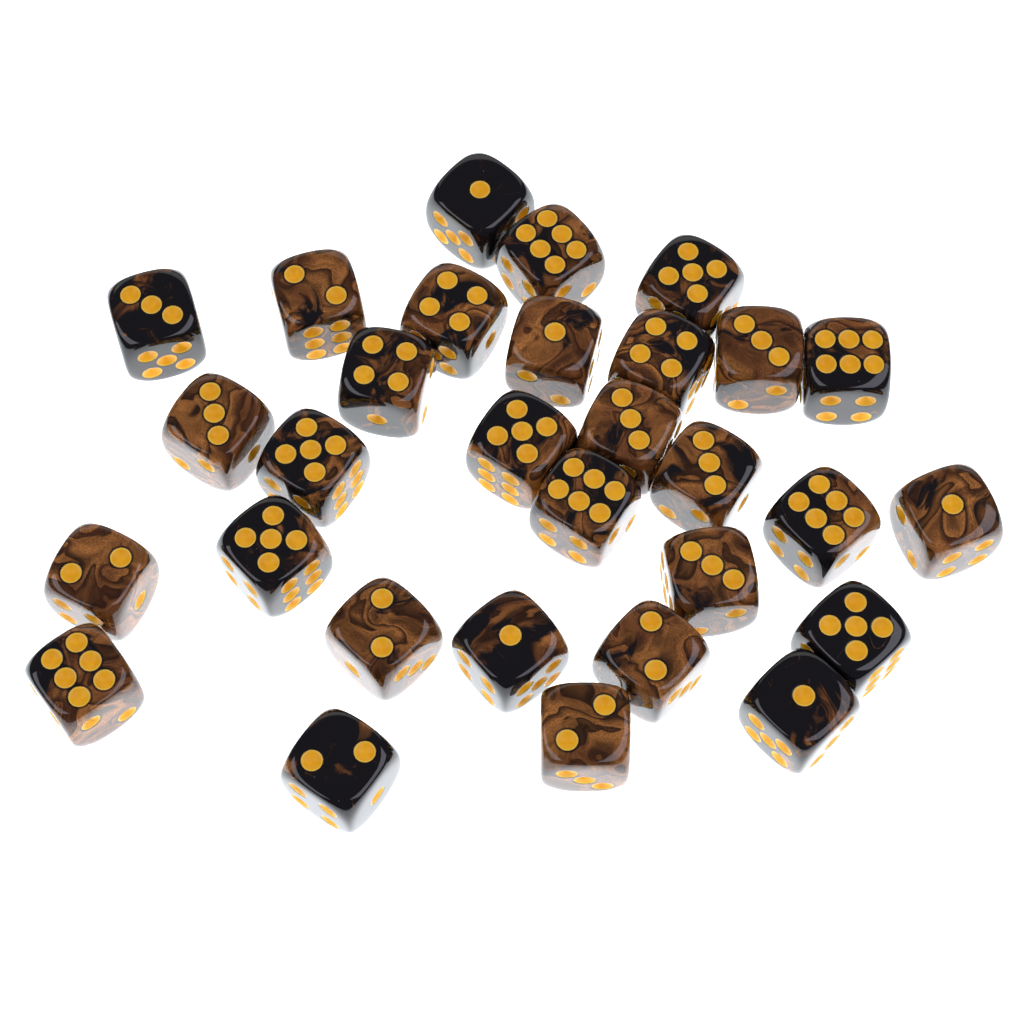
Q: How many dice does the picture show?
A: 30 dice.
